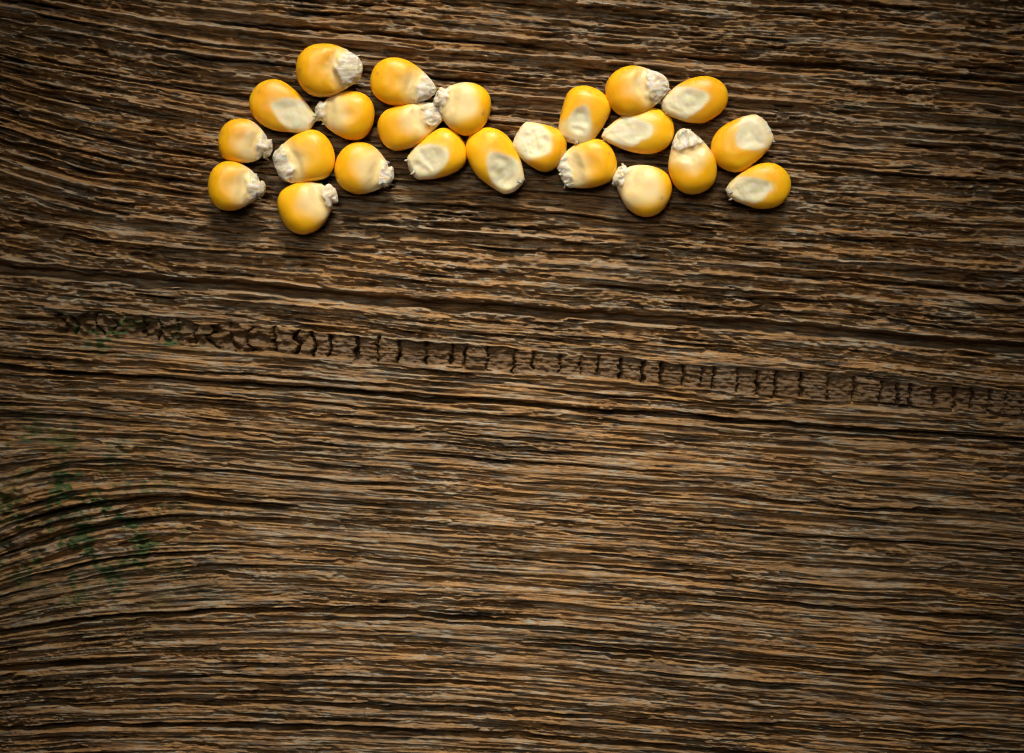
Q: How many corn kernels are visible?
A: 23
